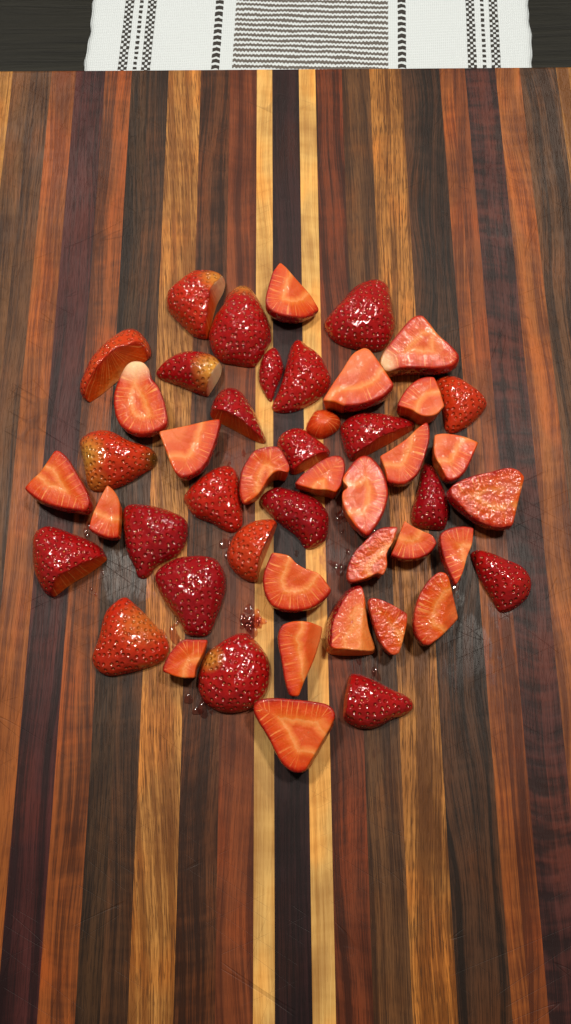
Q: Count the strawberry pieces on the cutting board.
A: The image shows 48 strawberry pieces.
